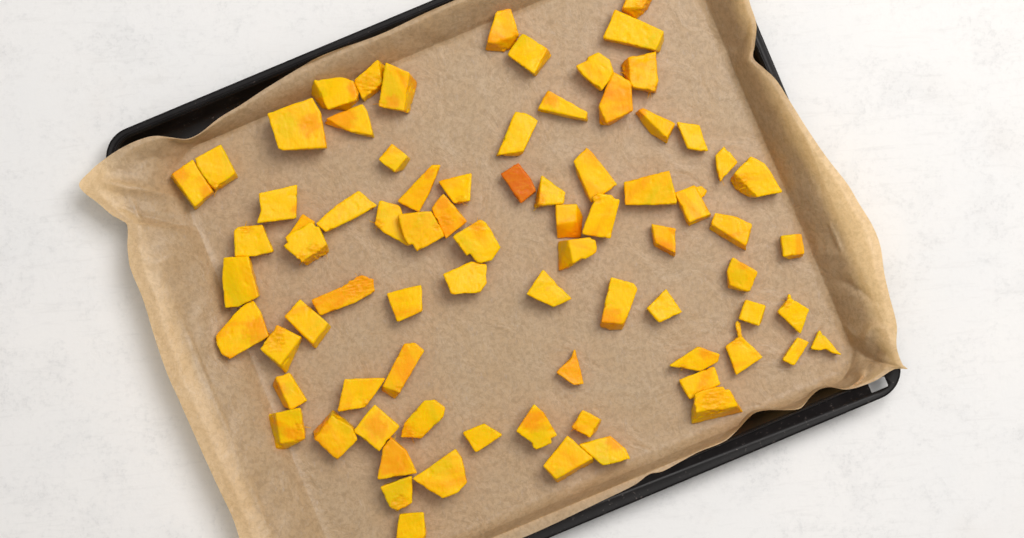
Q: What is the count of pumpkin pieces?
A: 79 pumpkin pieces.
